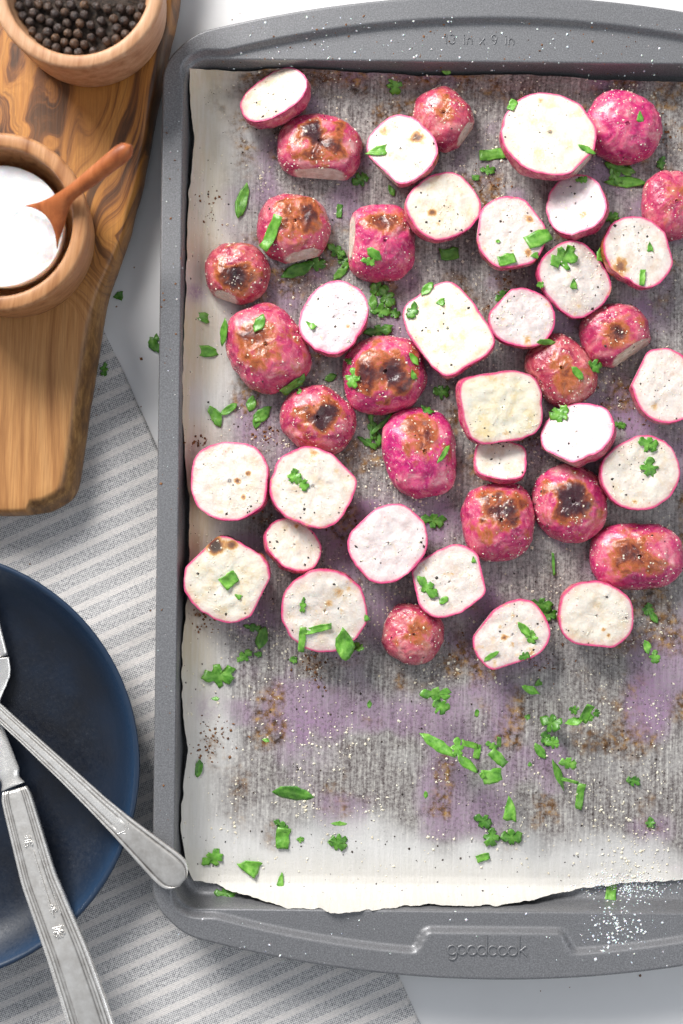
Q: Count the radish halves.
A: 42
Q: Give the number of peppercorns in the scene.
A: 50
